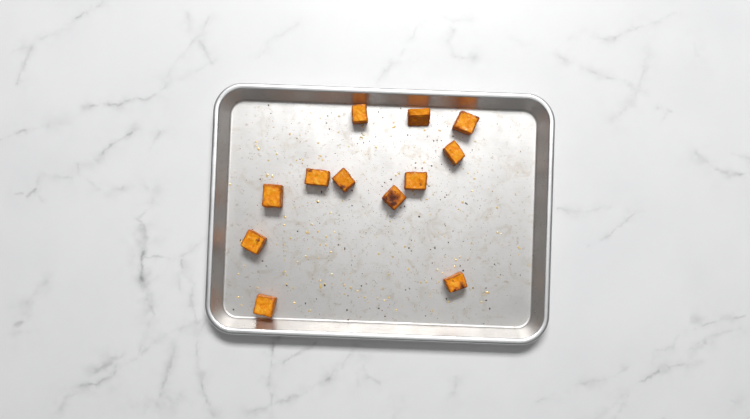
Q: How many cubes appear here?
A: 12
